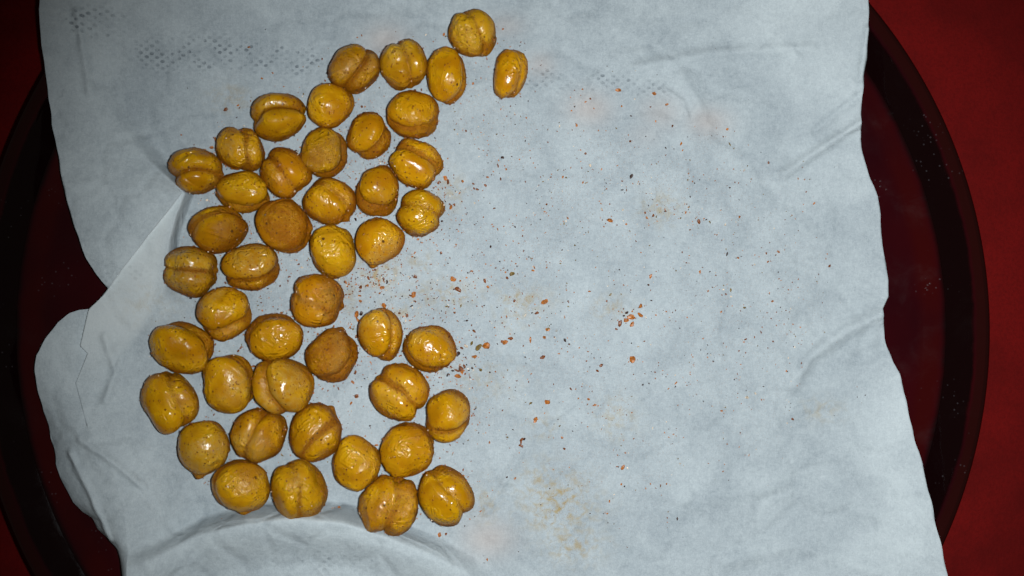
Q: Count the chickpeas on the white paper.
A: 45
